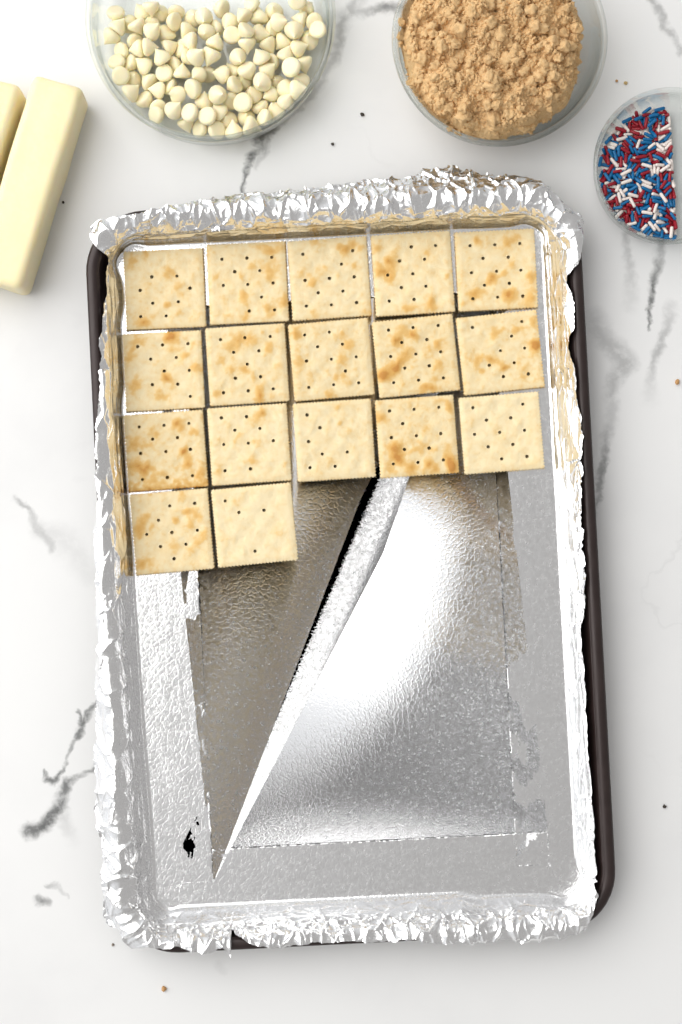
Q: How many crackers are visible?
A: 17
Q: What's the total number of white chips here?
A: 109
